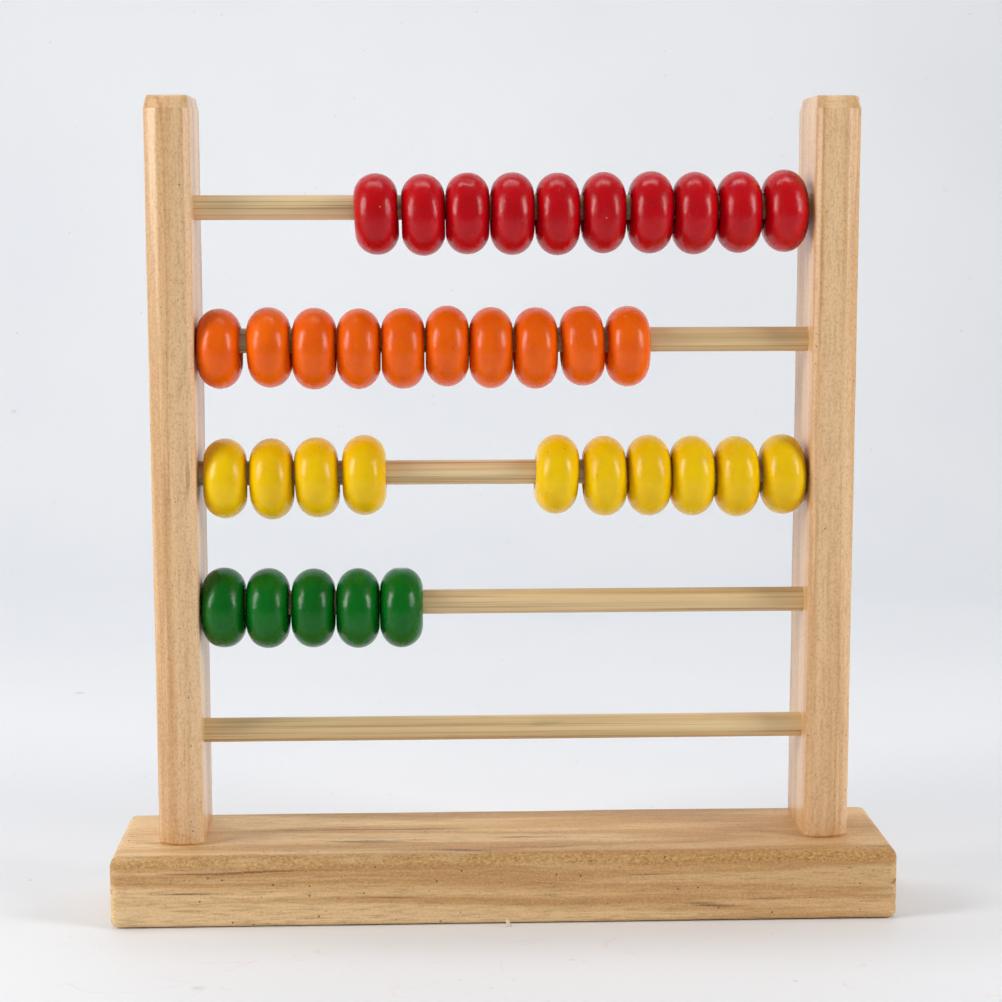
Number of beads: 35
